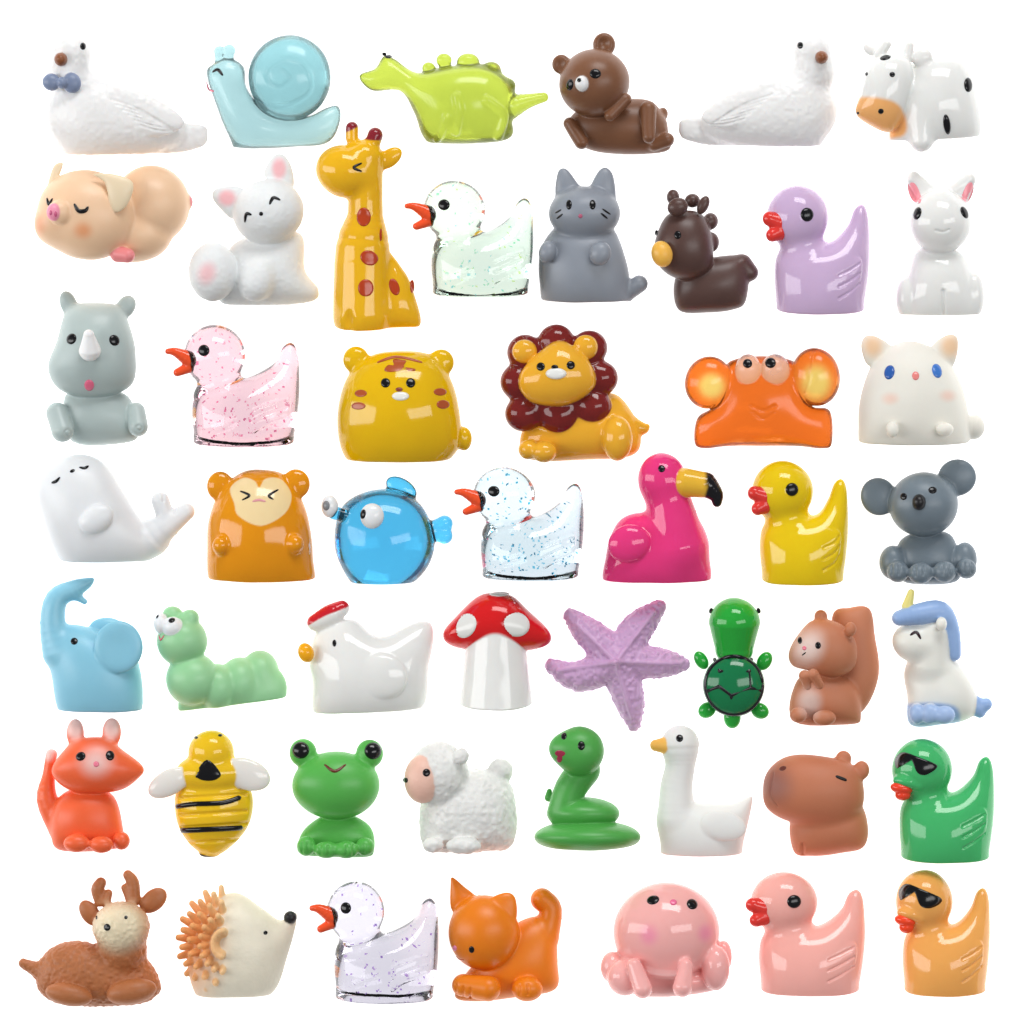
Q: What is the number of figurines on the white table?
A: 50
